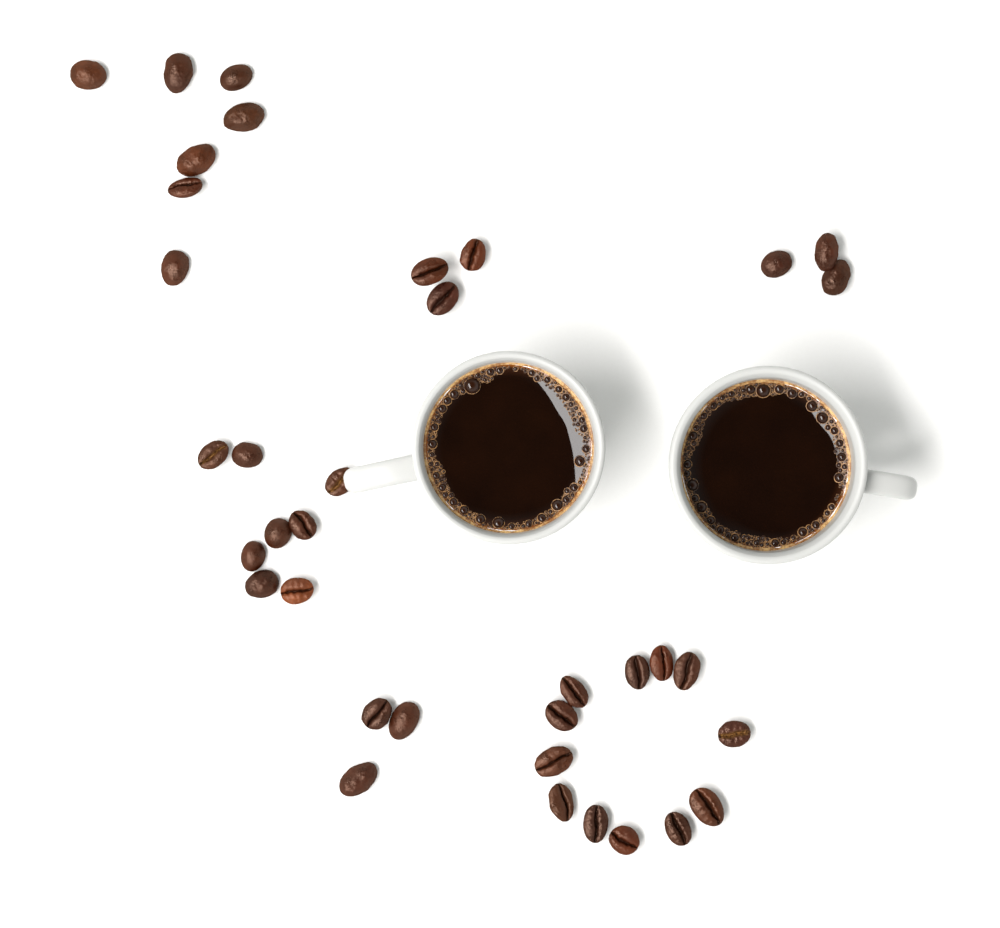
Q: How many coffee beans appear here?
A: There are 36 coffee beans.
